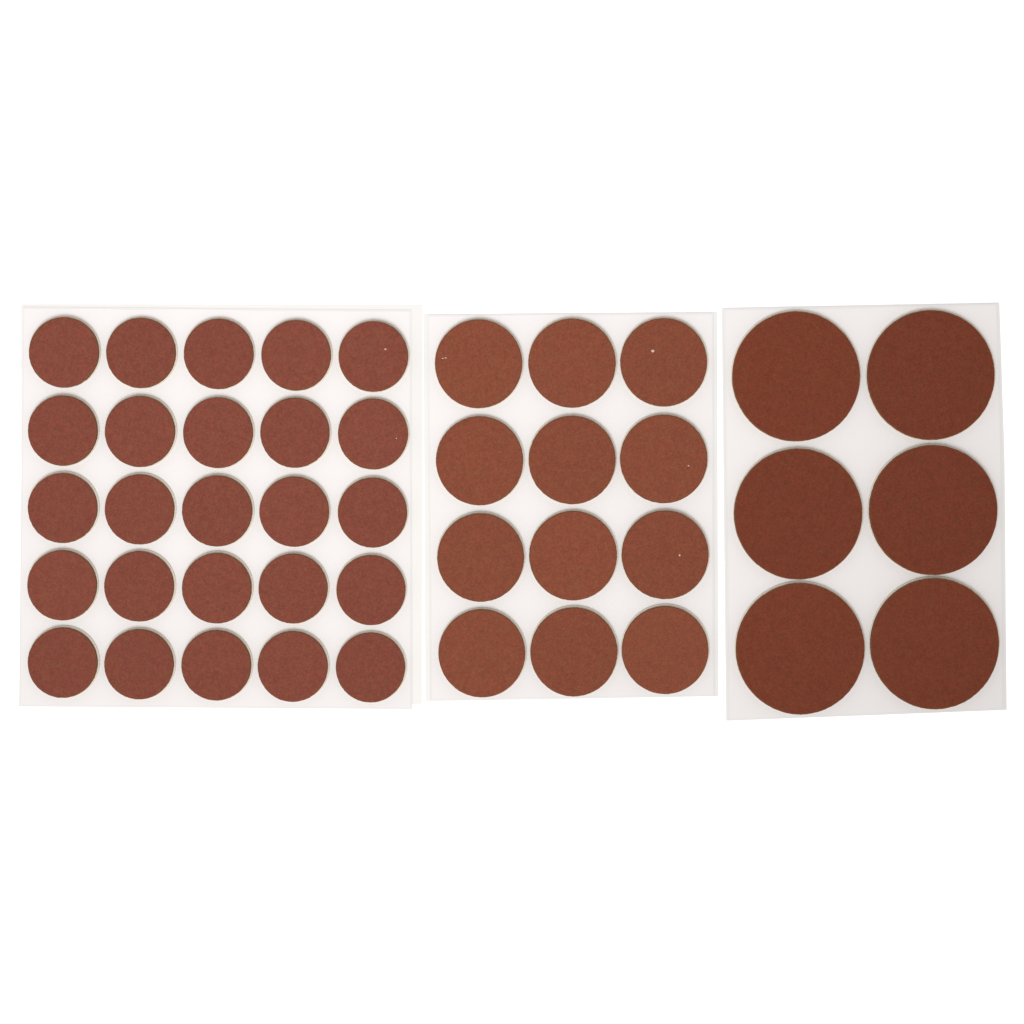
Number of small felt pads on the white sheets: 25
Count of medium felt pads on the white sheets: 12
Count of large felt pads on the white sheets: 6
